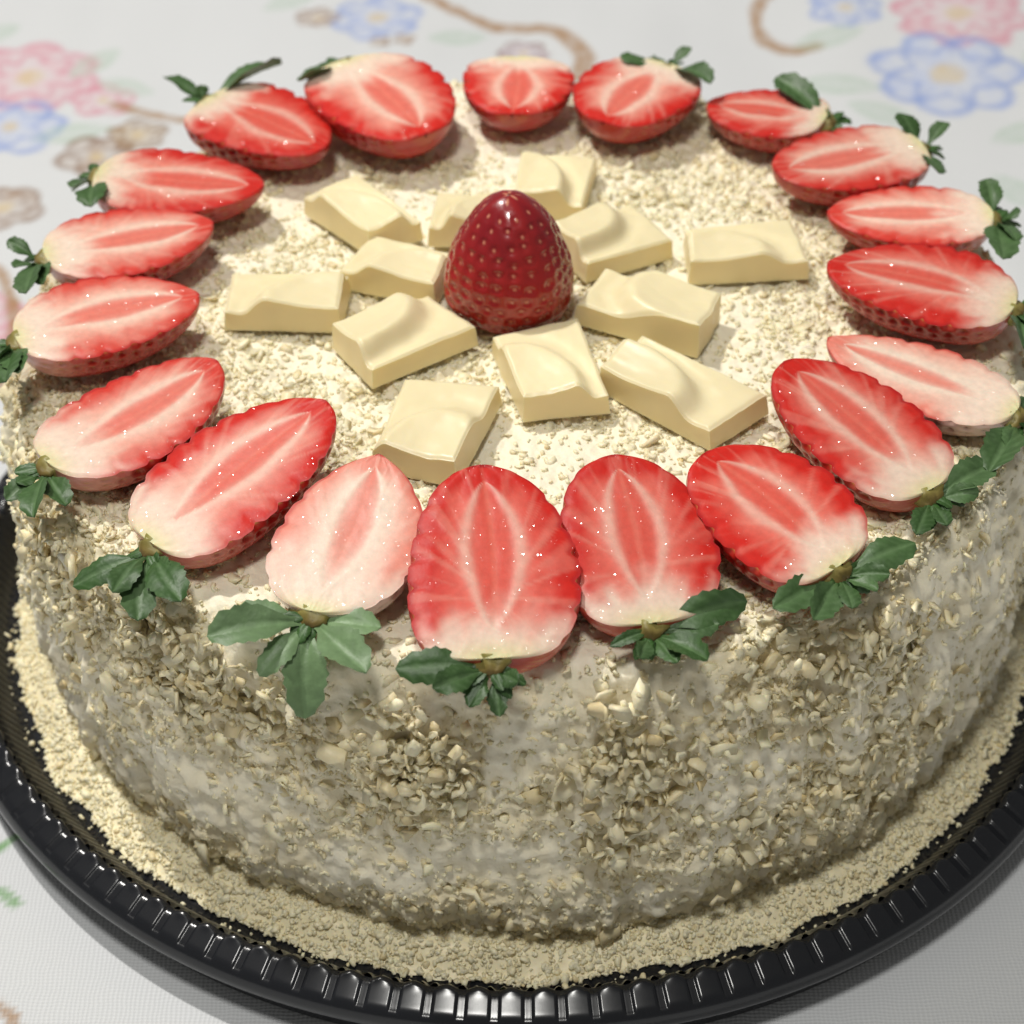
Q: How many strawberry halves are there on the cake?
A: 19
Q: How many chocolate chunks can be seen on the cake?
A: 12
